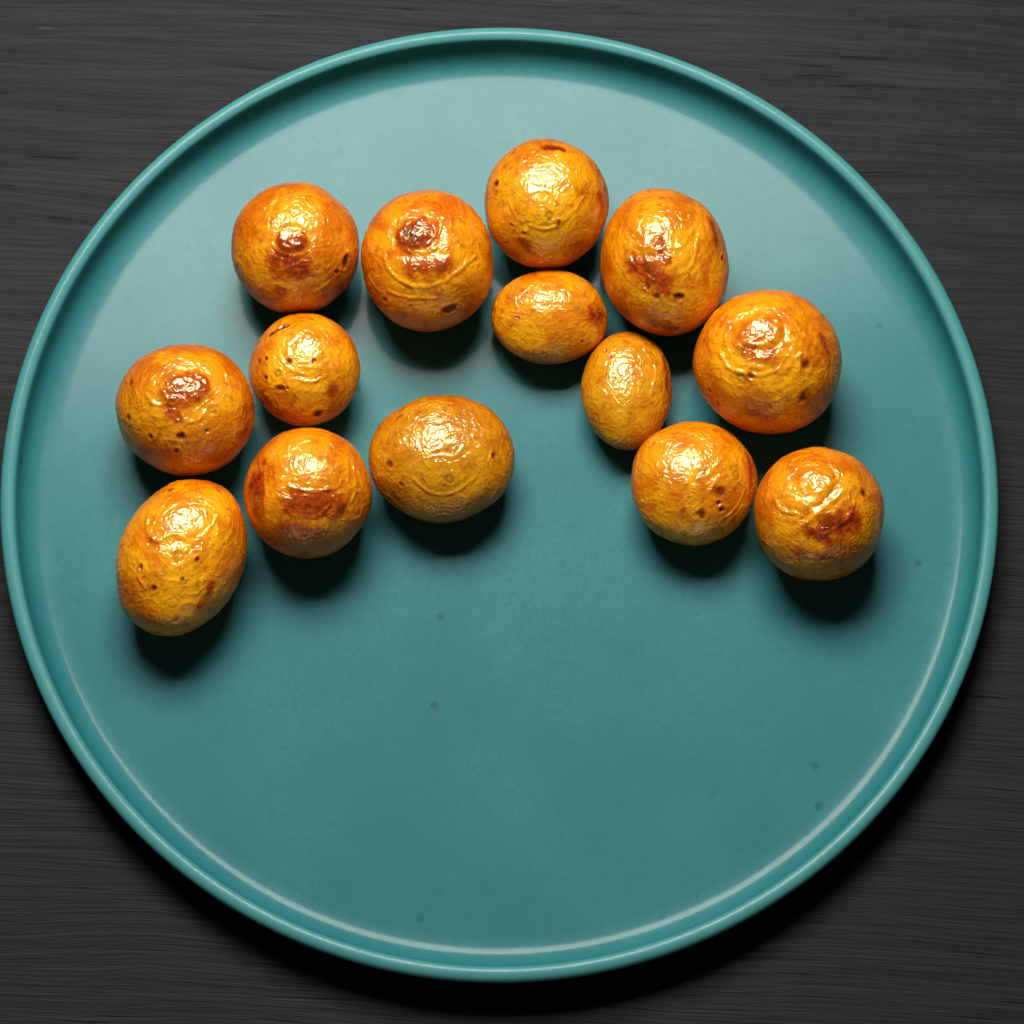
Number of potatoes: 14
